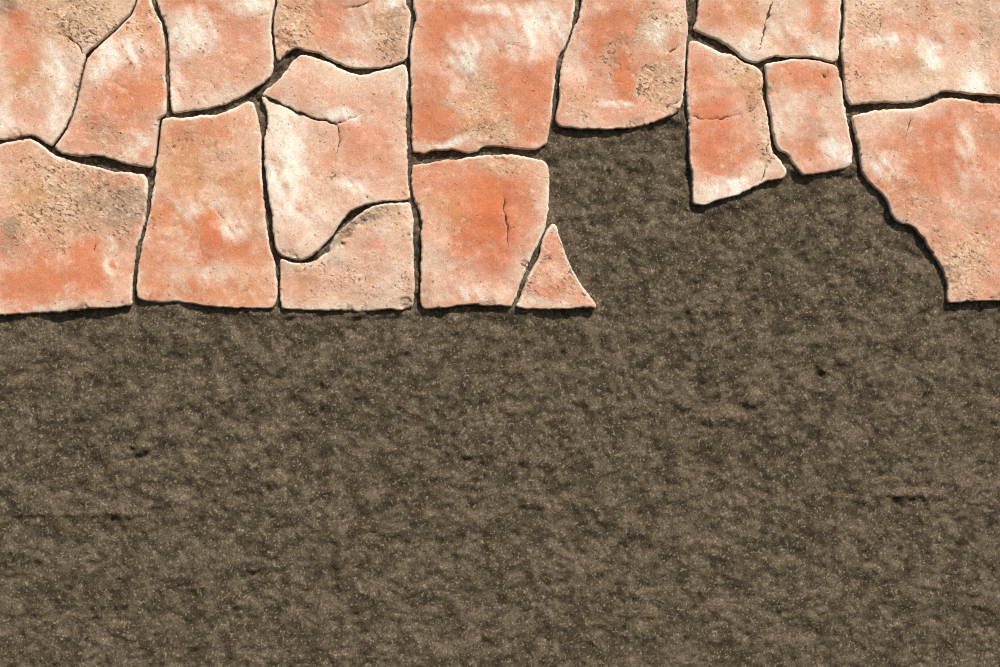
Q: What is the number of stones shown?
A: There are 17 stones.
